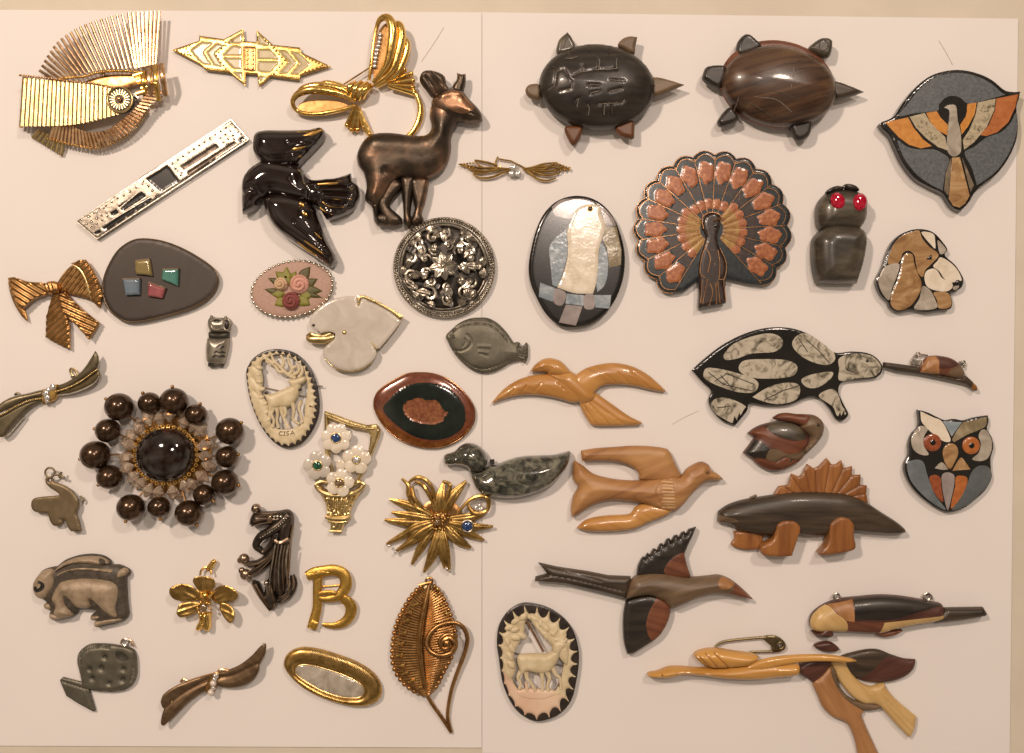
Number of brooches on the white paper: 49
